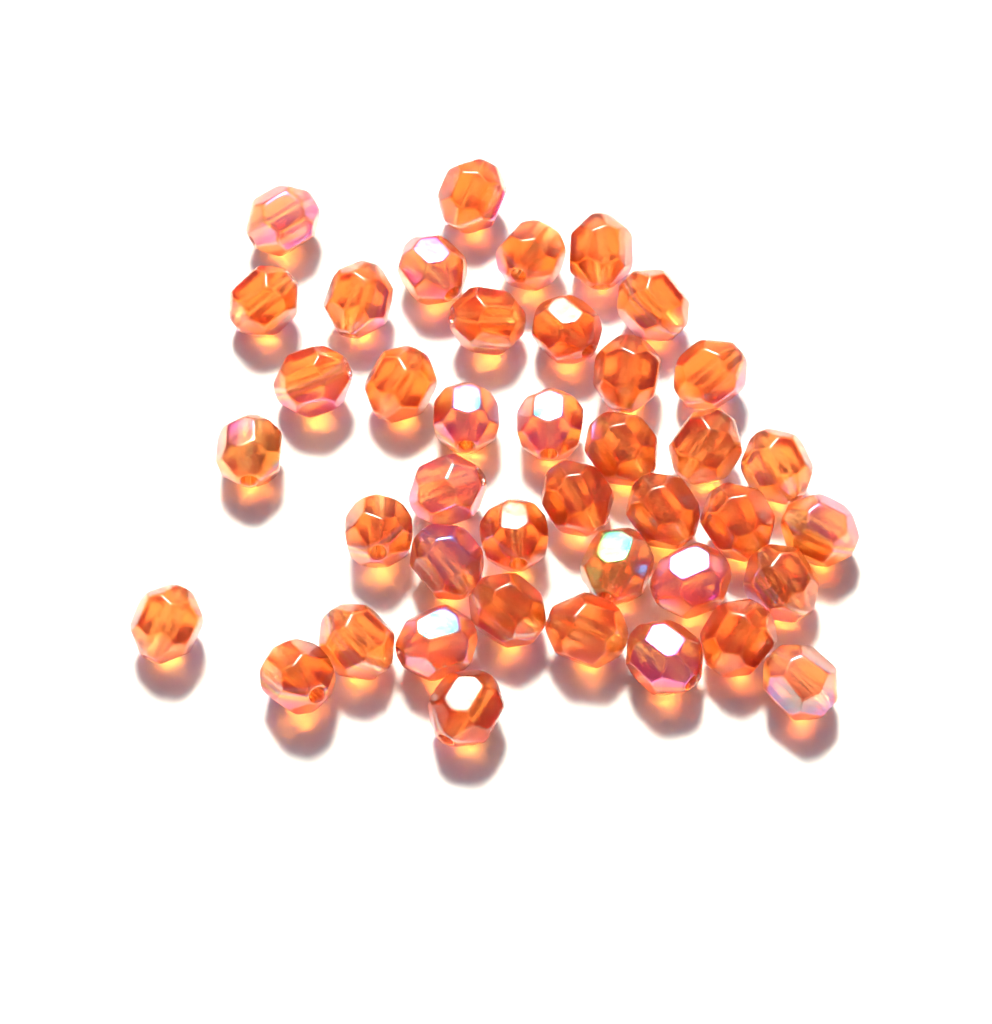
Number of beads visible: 41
